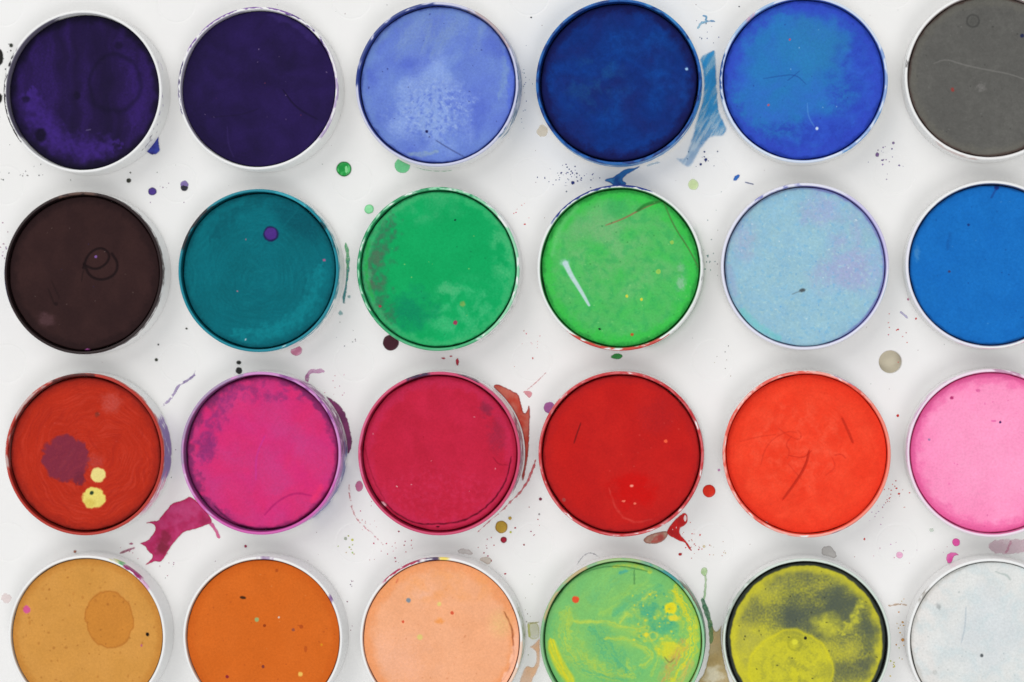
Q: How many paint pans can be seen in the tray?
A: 24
